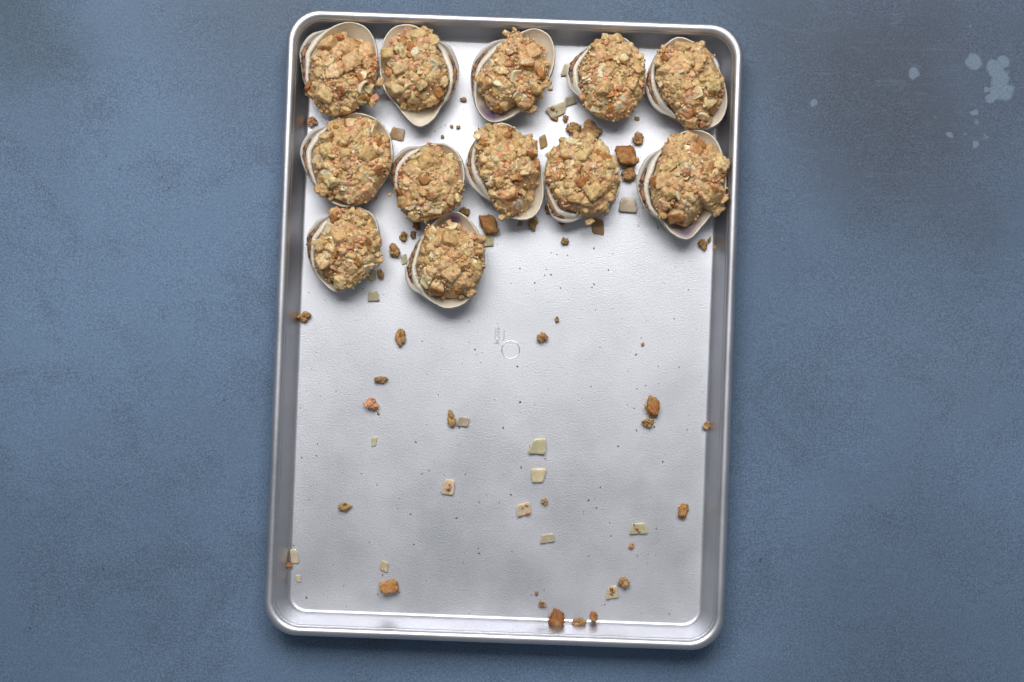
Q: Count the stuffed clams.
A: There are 12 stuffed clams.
